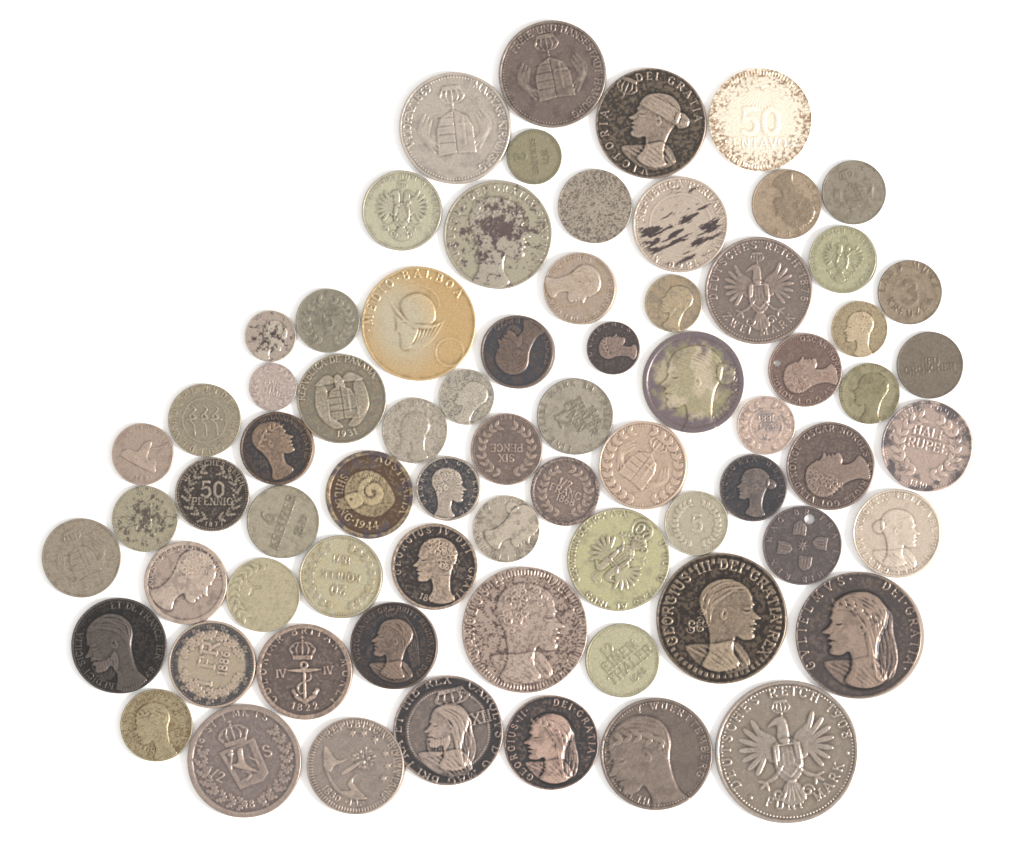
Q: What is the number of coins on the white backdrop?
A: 71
